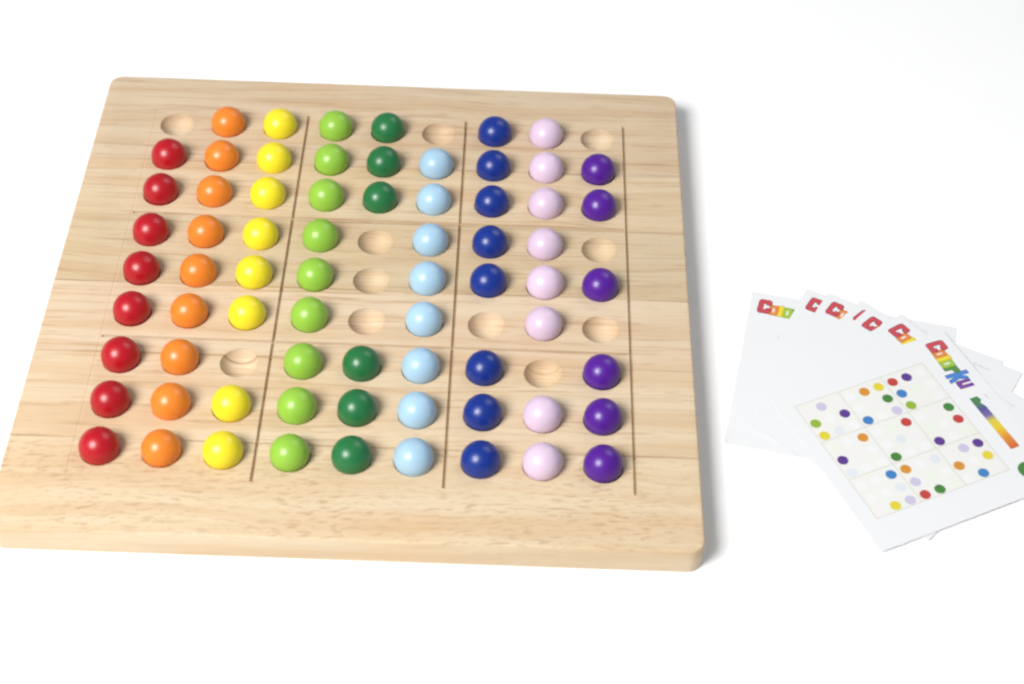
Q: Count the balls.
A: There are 70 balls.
